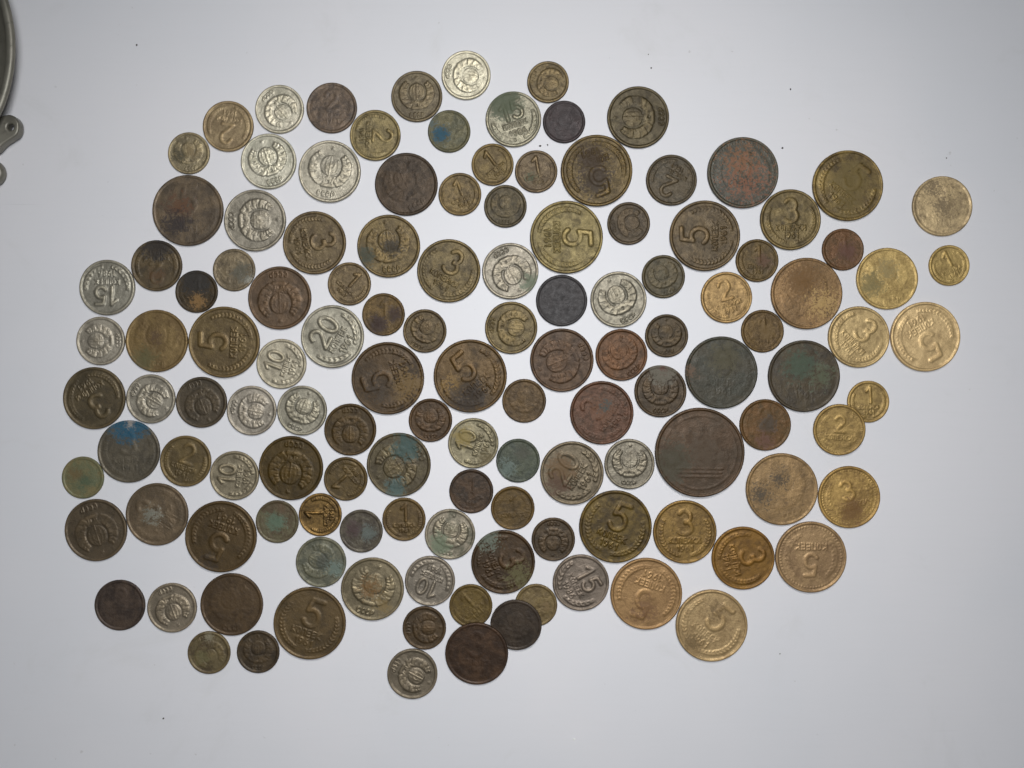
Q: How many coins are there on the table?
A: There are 128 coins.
